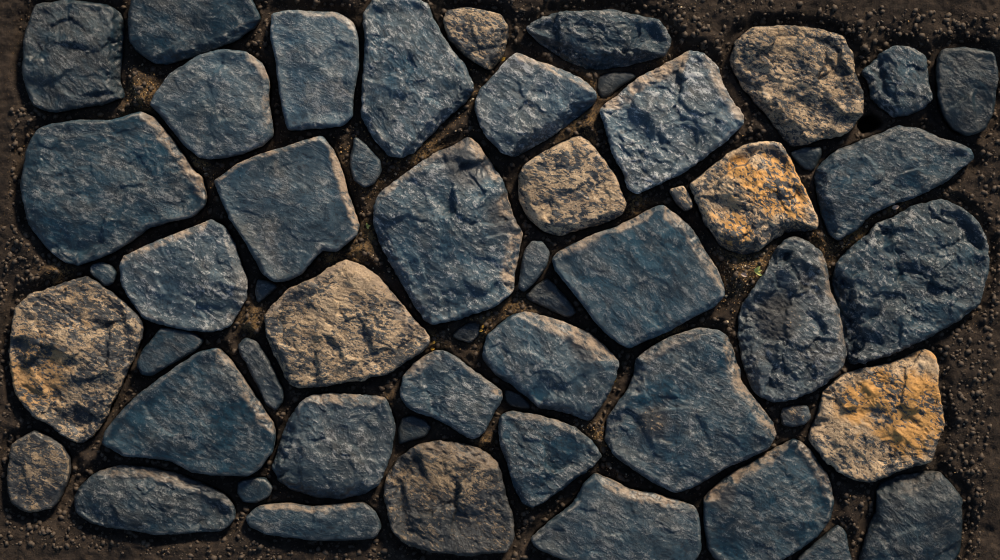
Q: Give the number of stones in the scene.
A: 54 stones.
